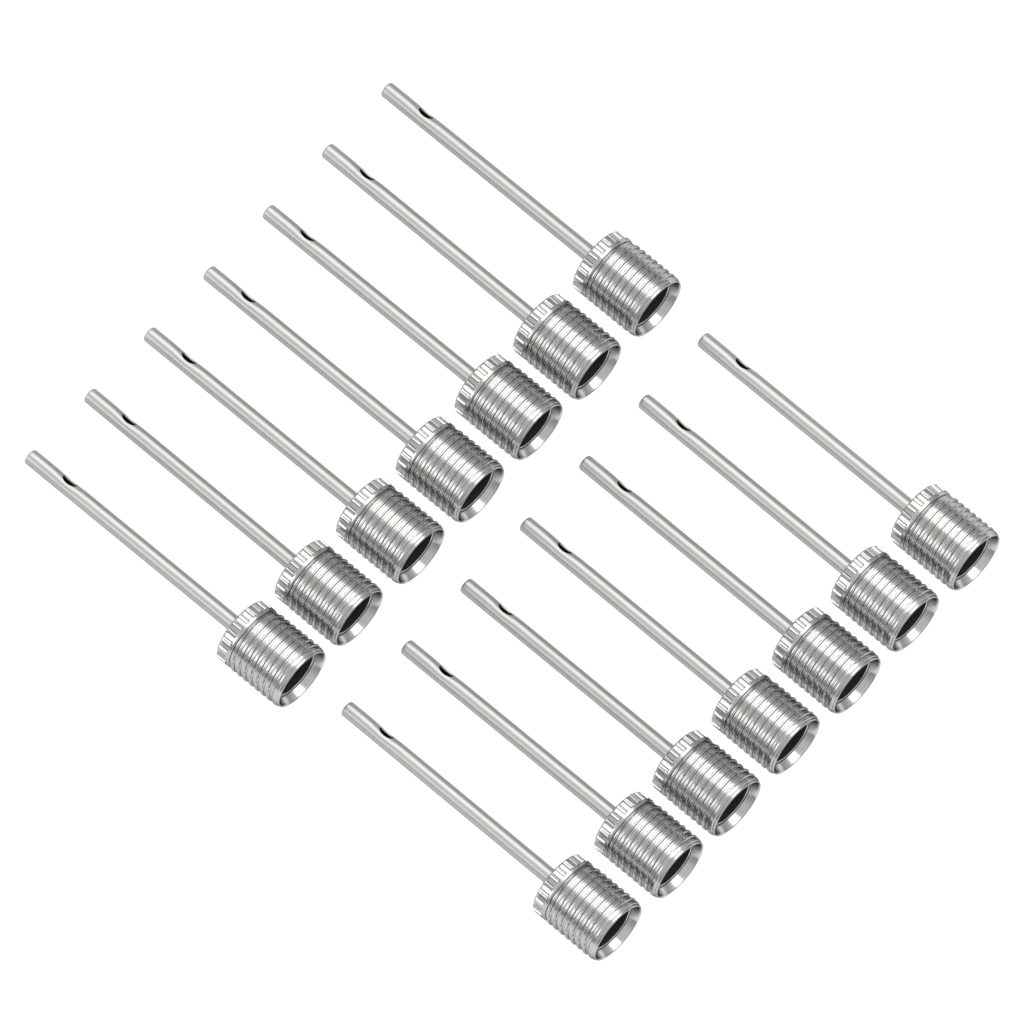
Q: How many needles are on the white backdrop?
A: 14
